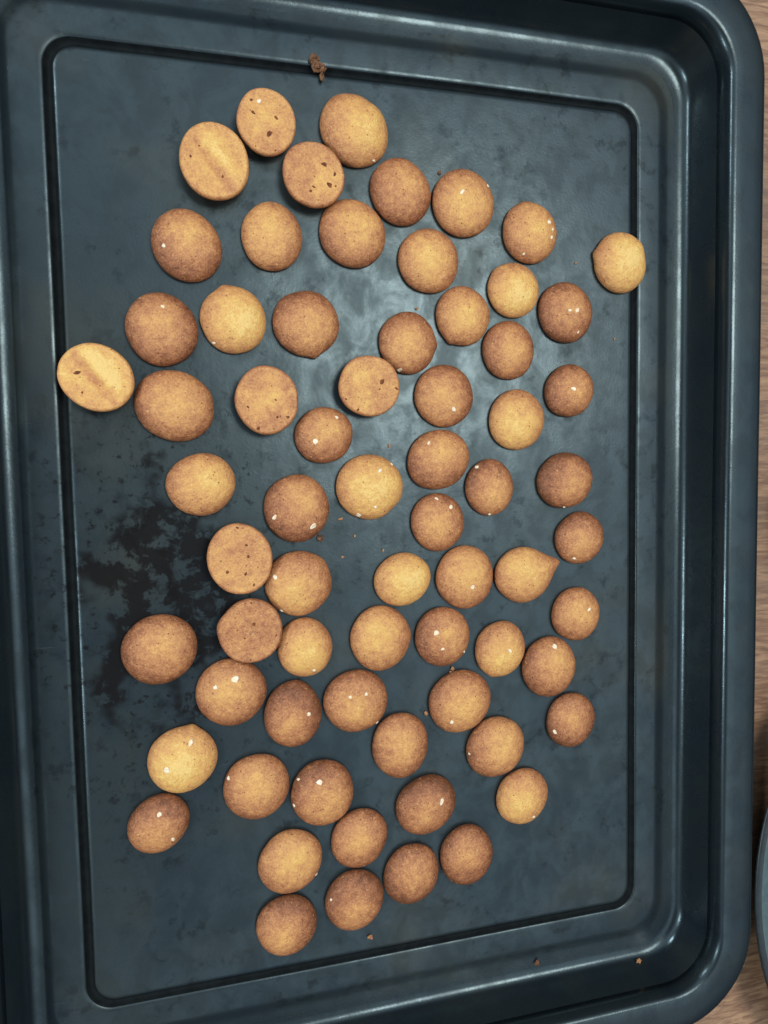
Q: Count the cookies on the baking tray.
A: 68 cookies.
